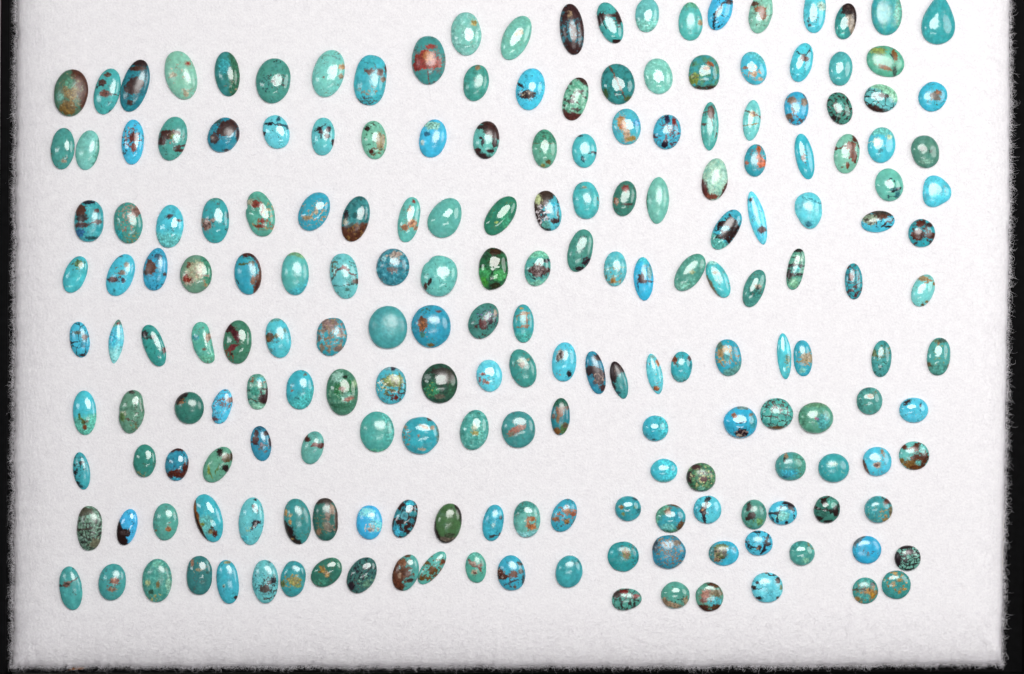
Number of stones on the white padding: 200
